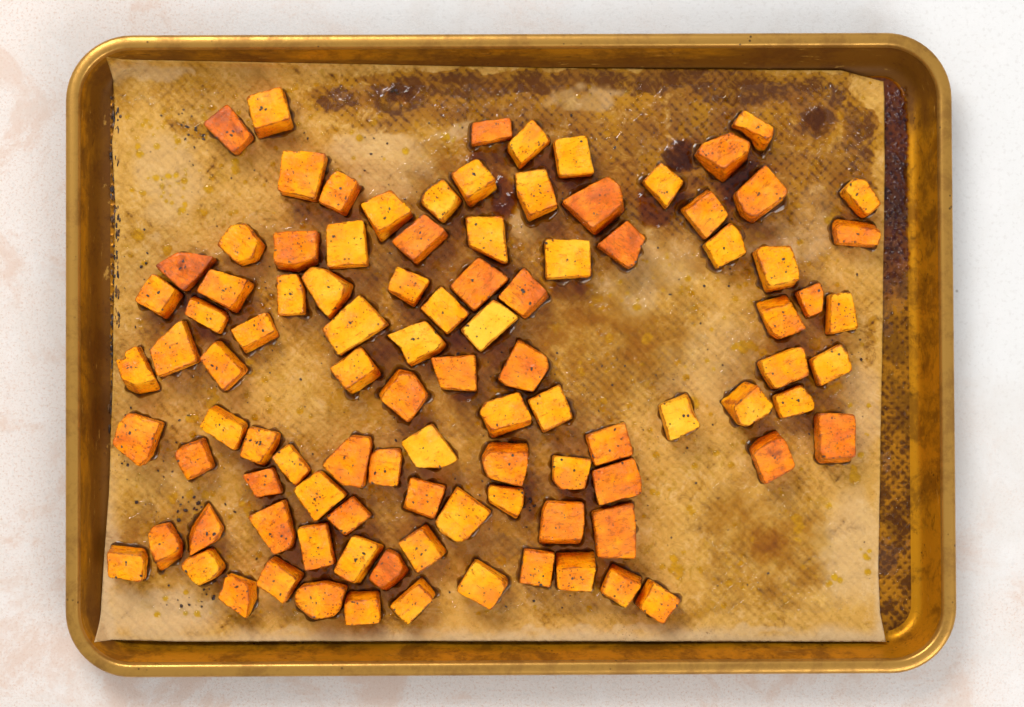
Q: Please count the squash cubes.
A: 100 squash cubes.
